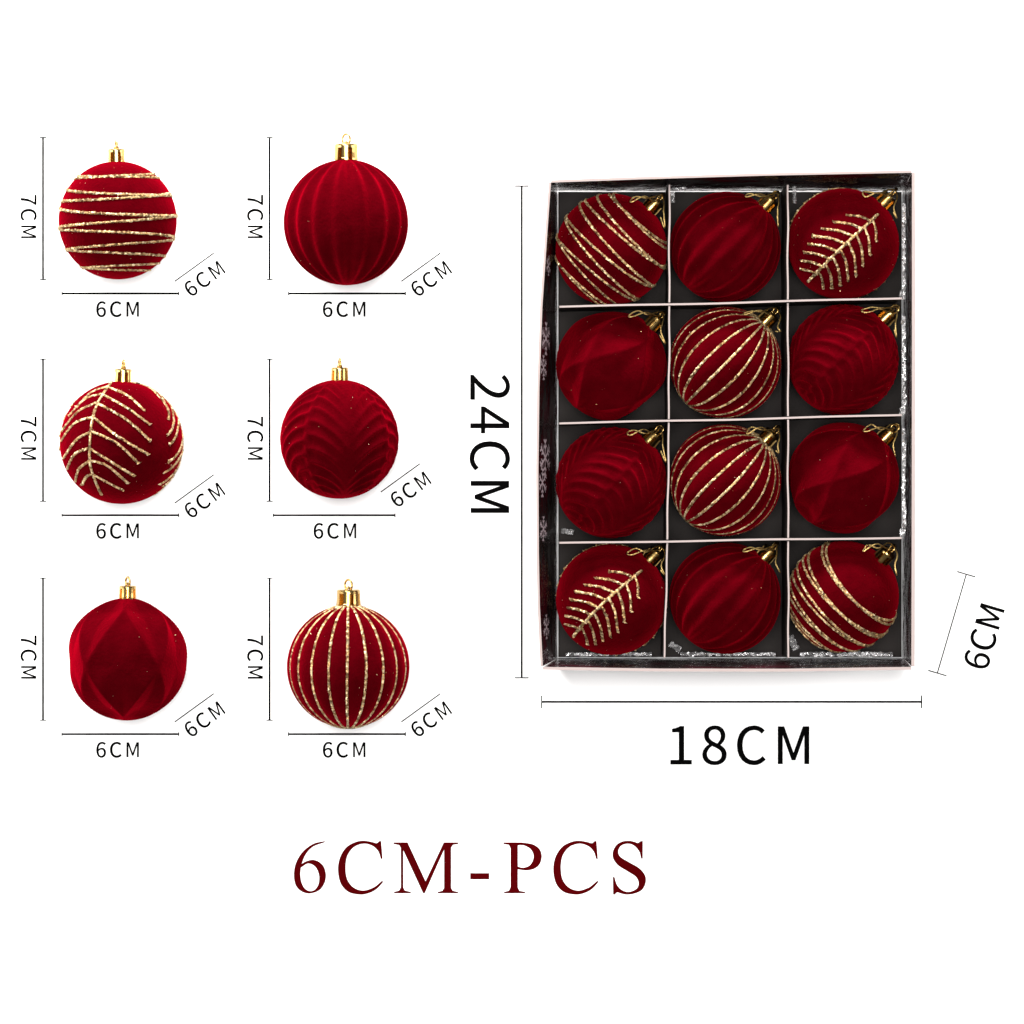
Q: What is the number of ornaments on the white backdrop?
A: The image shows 18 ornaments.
